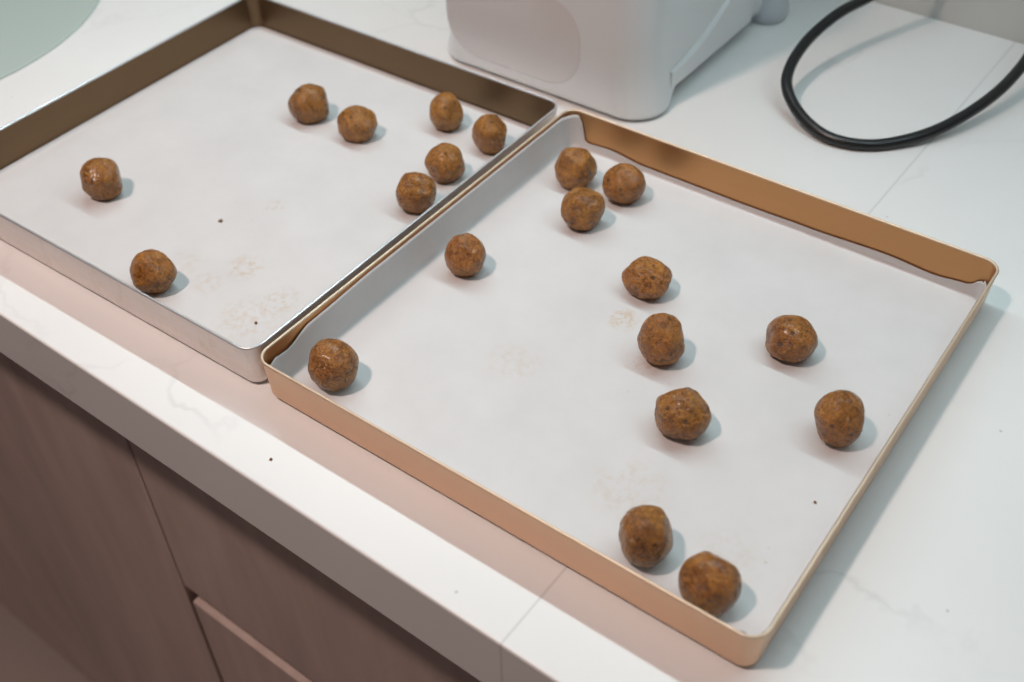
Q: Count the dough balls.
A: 20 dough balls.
